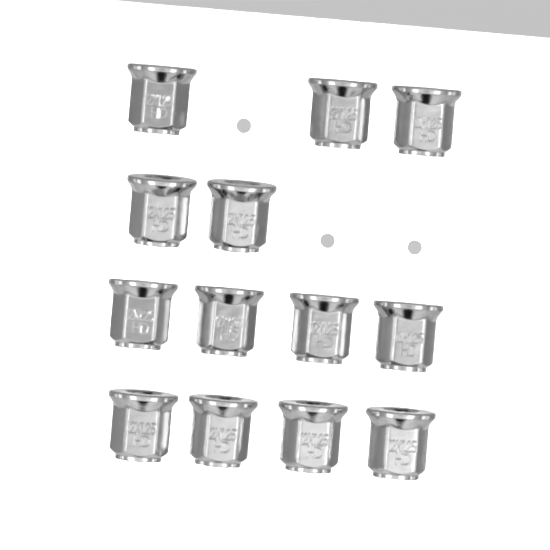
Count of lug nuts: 13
